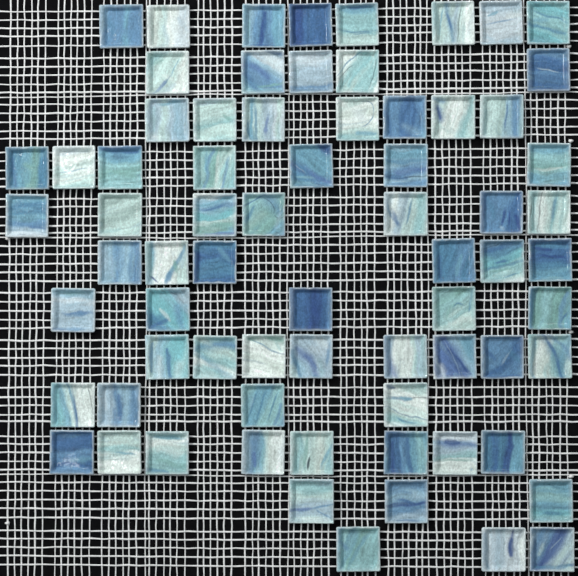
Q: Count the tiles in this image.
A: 71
